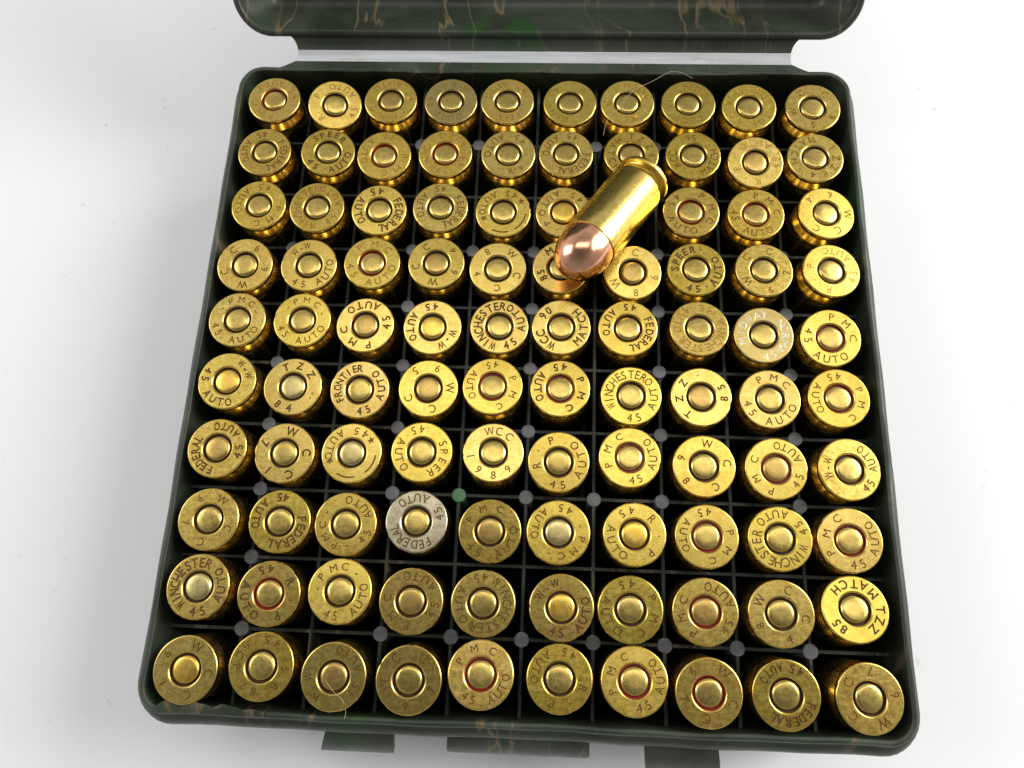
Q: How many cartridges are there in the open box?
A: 100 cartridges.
